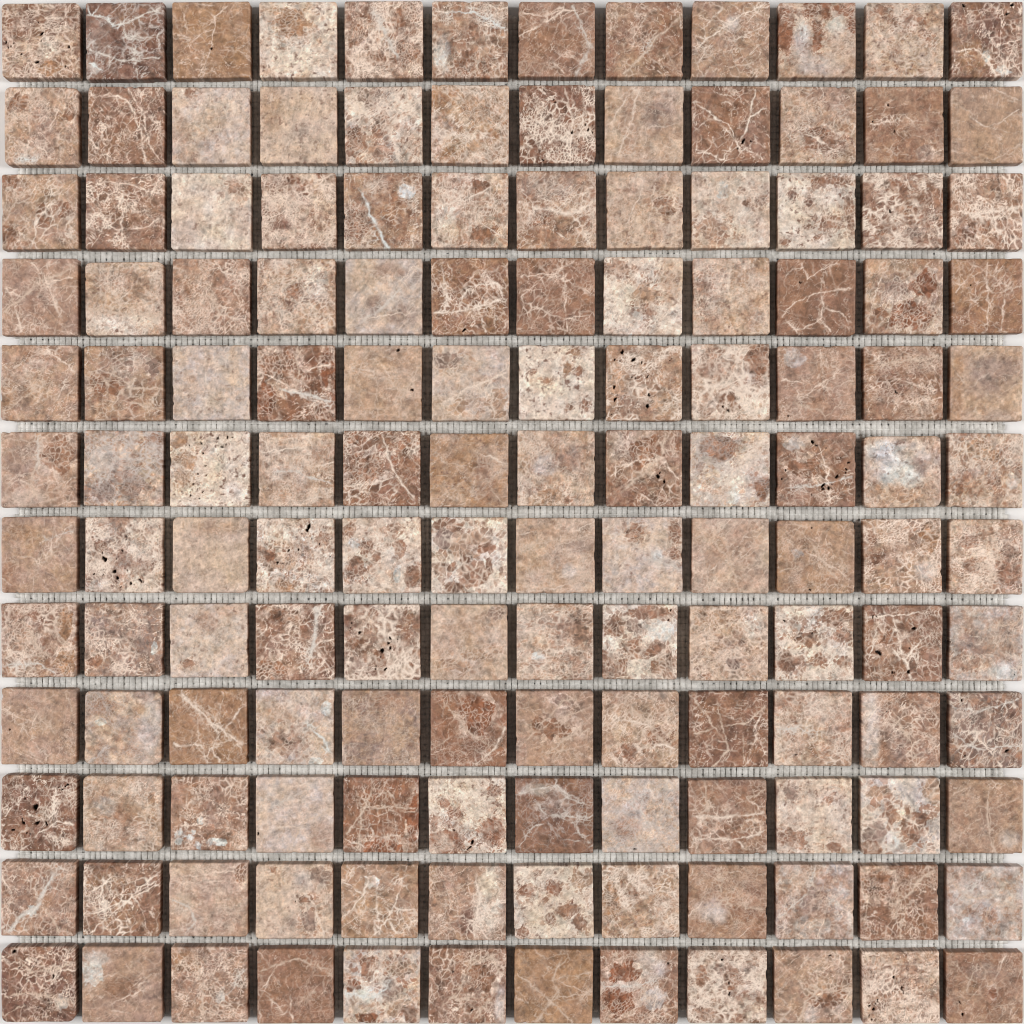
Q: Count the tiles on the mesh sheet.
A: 144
